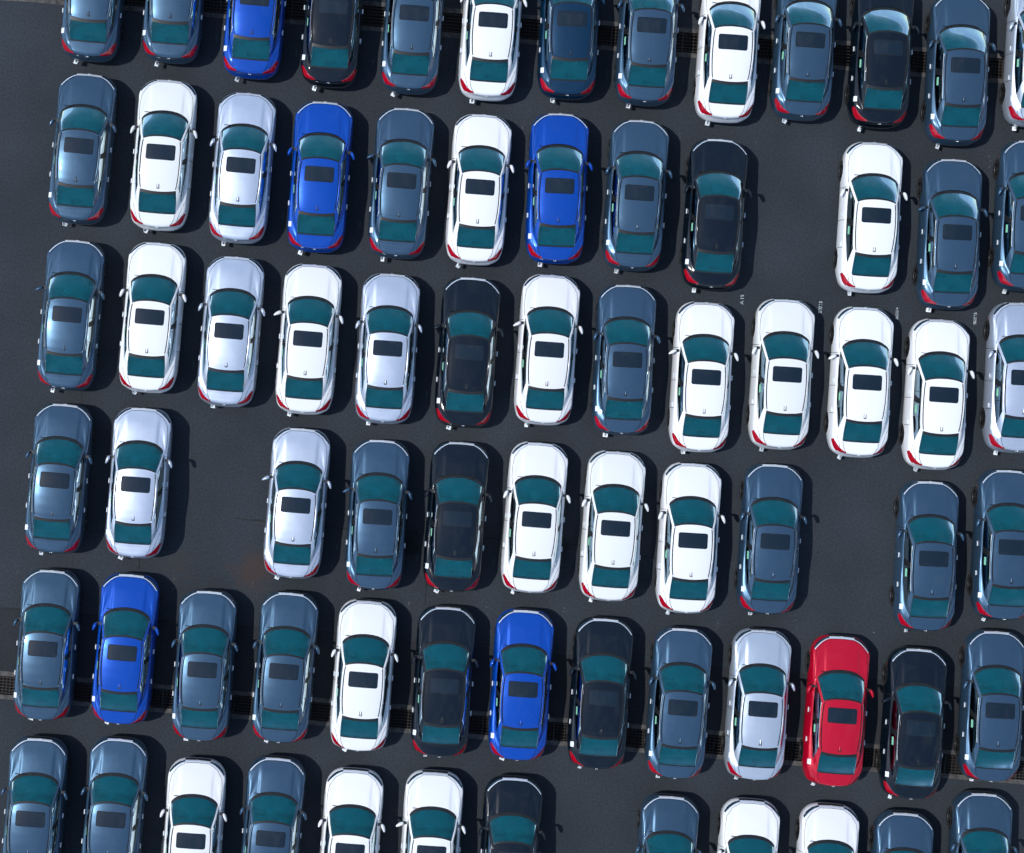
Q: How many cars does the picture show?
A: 74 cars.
